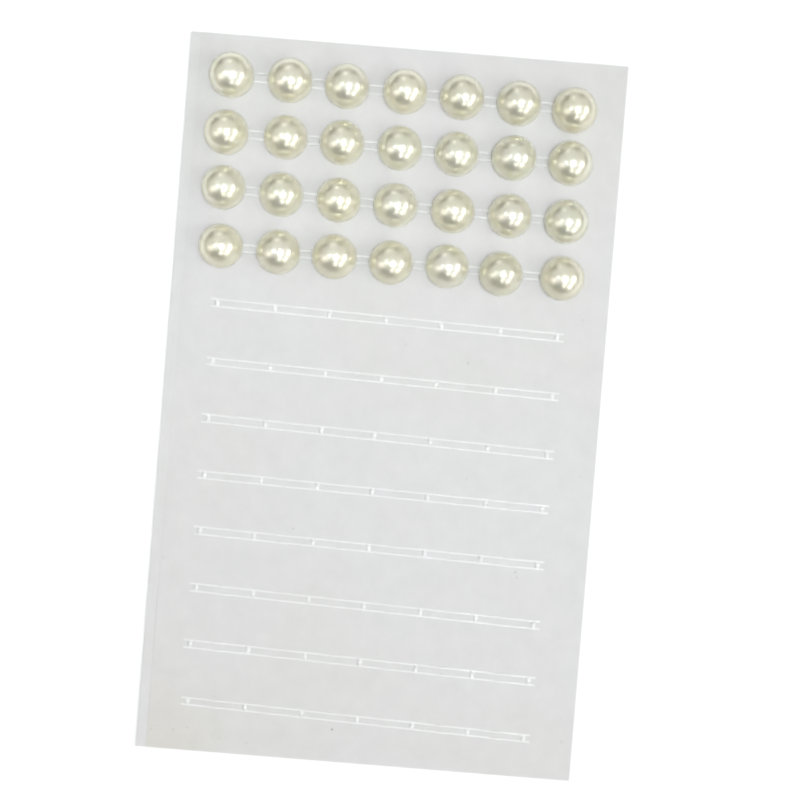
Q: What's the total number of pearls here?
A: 28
